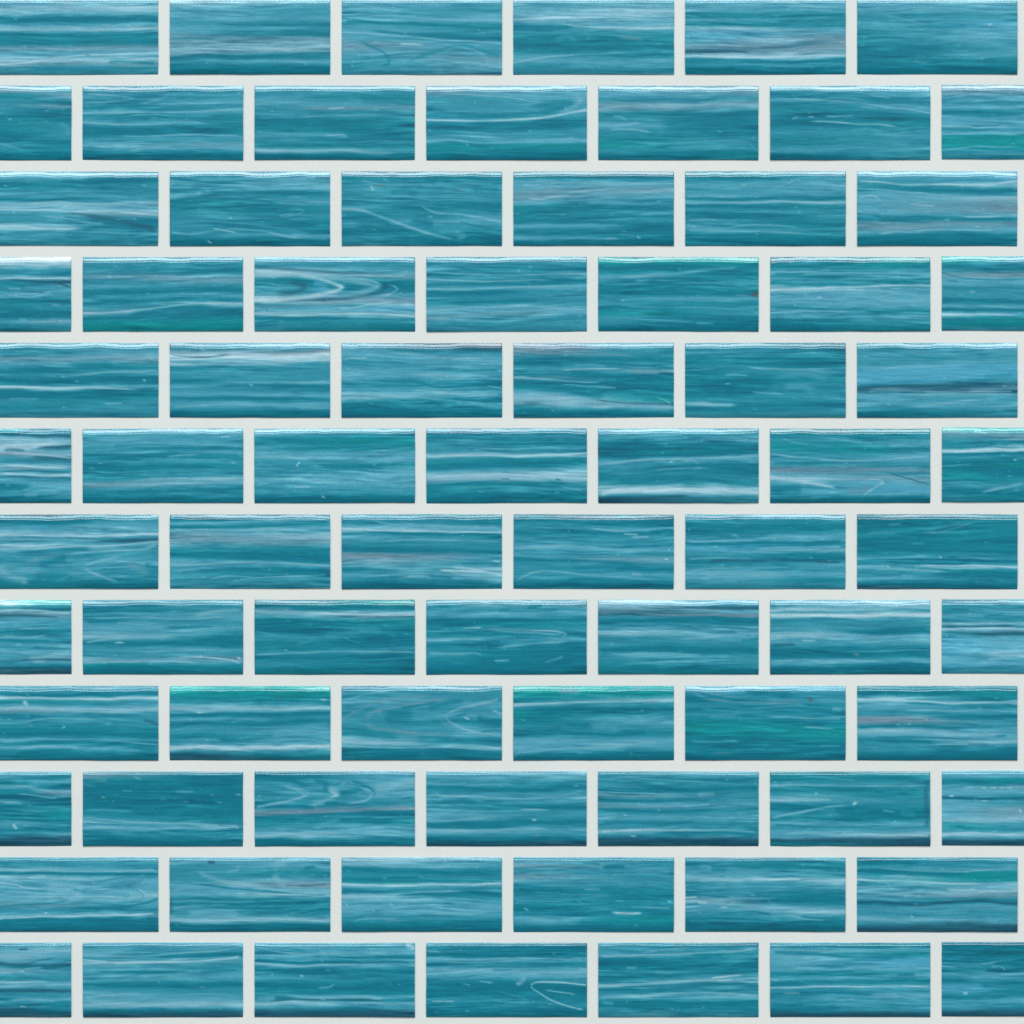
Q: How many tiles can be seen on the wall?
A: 78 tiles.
